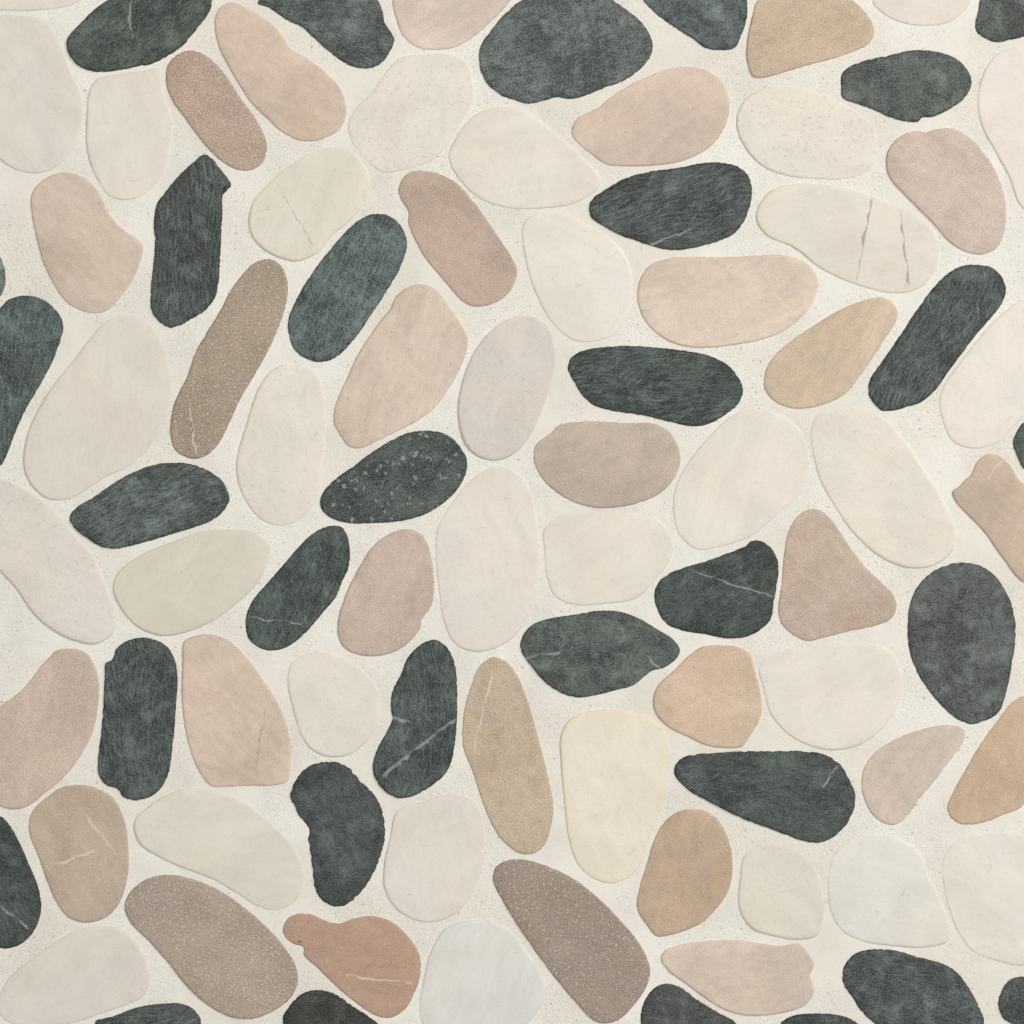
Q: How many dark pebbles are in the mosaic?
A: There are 31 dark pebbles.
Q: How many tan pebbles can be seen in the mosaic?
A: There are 28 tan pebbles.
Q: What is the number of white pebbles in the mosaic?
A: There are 31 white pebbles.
